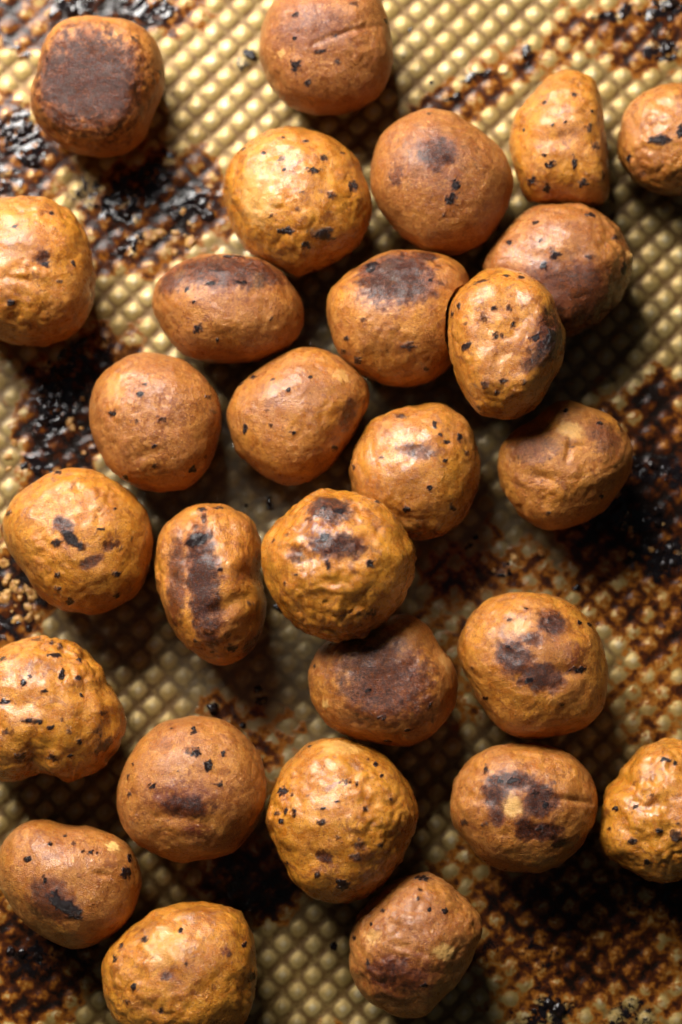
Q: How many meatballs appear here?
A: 28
